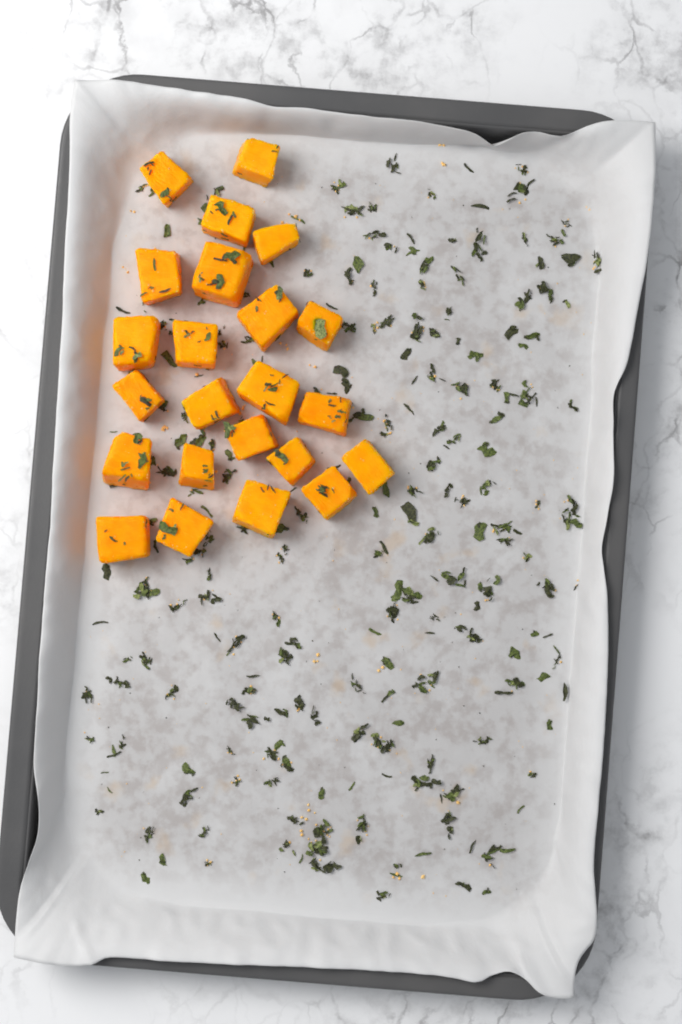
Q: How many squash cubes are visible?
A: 23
